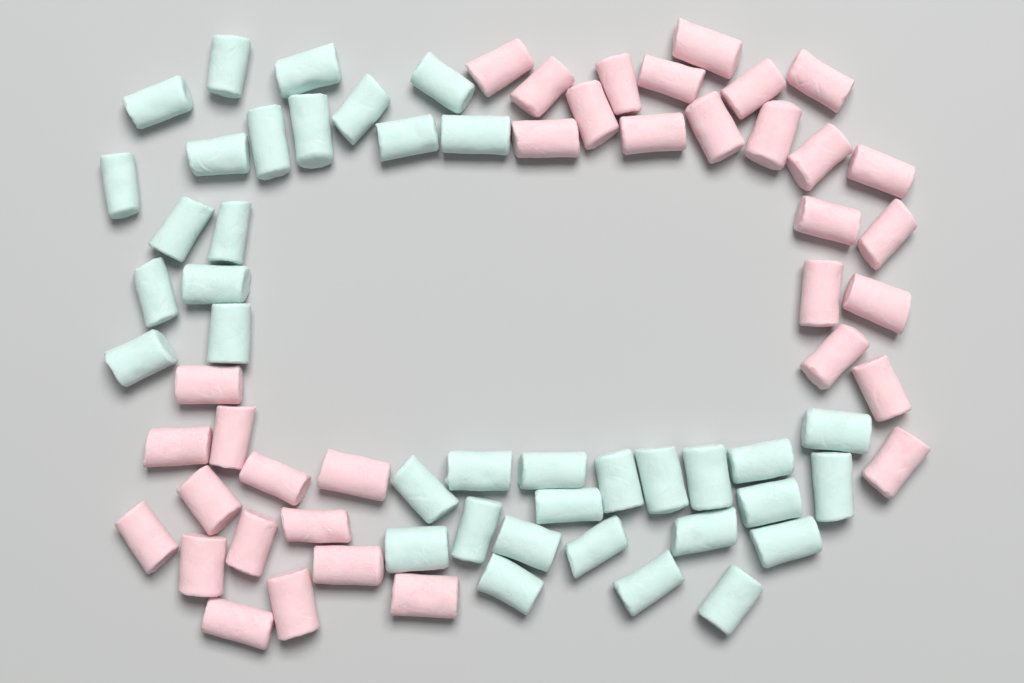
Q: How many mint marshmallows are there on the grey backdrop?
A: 37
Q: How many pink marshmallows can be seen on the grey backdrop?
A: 35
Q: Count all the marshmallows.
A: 72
